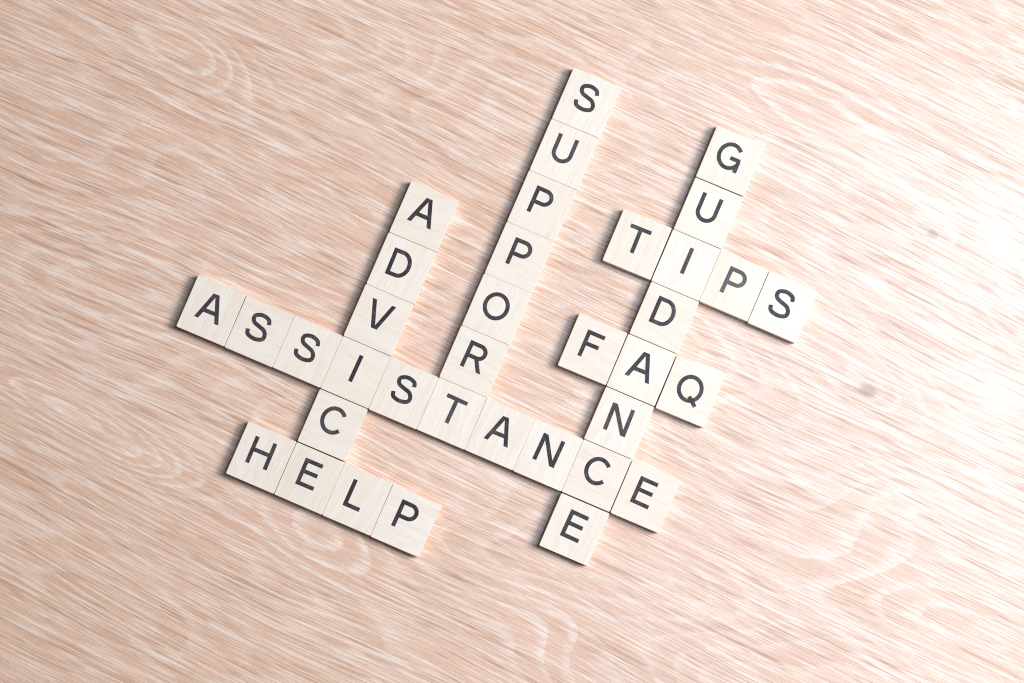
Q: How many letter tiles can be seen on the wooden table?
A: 36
